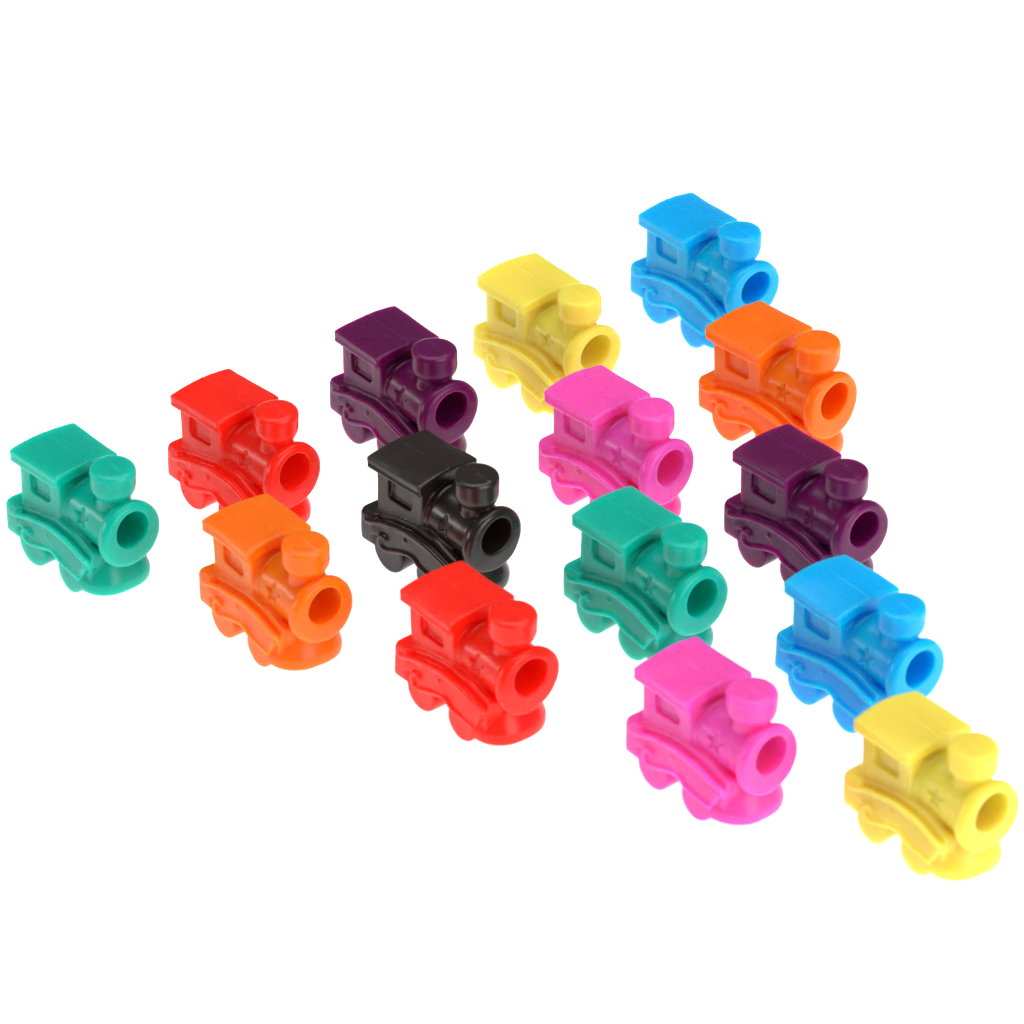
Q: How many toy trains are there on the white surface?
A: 15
